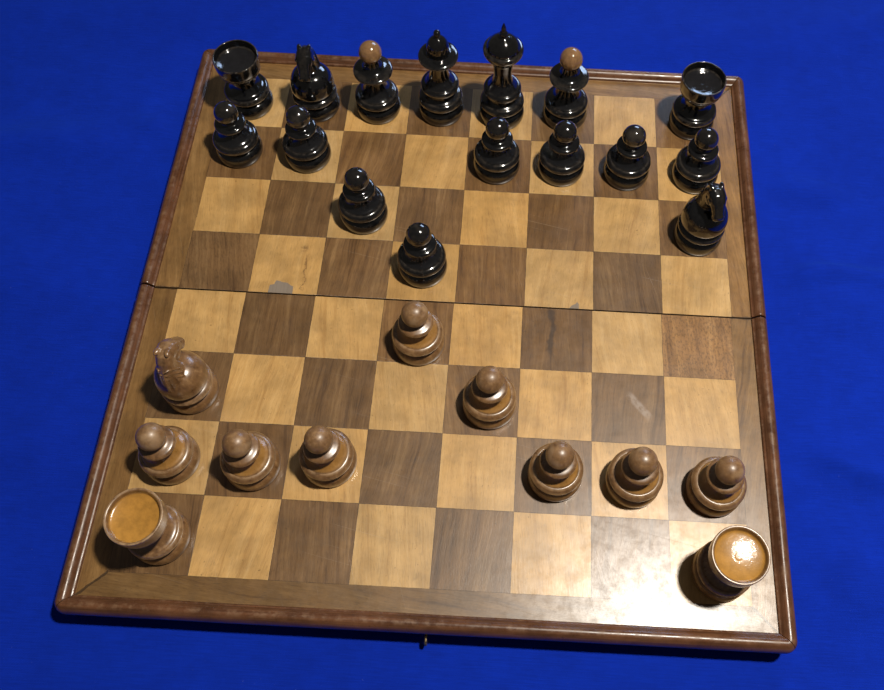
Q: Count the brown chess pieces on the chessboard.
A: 11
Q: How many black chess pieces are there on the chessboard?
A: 16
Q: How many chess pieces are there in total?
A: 27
